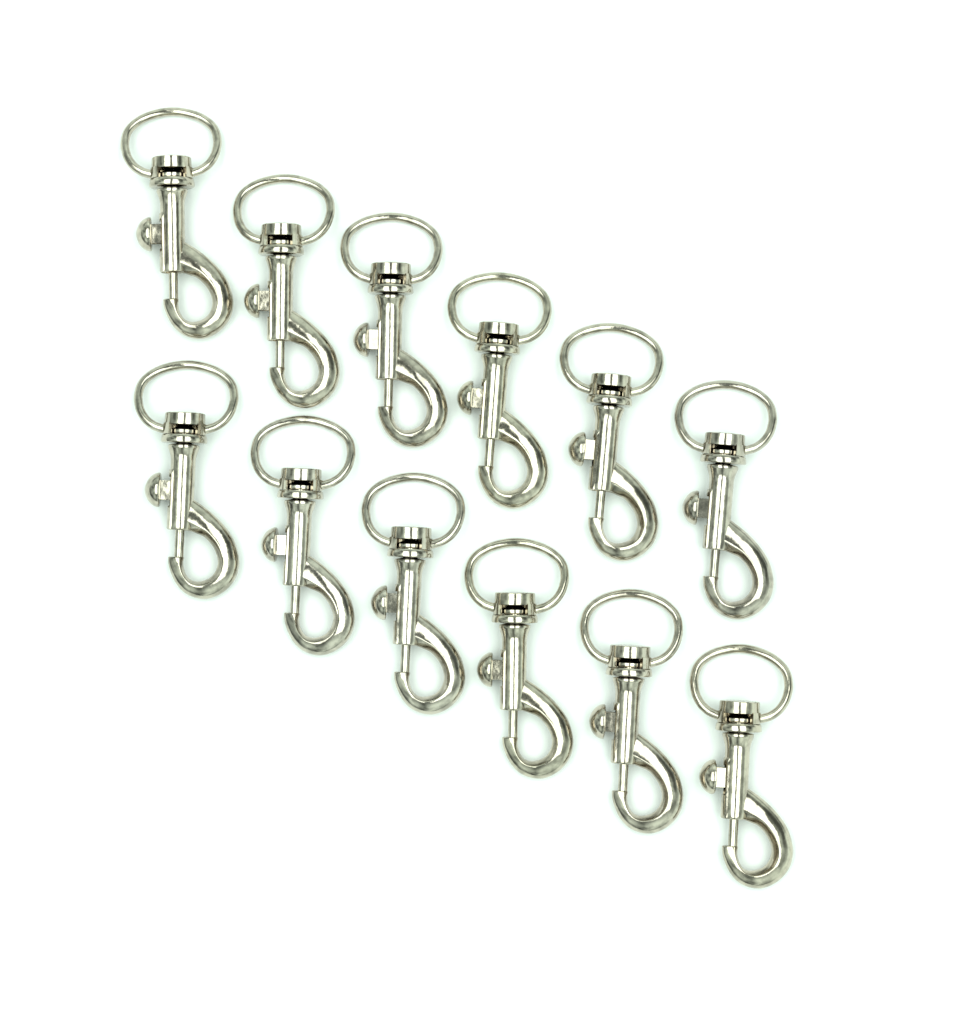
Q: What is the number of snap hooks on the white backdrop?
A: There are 12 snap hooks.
